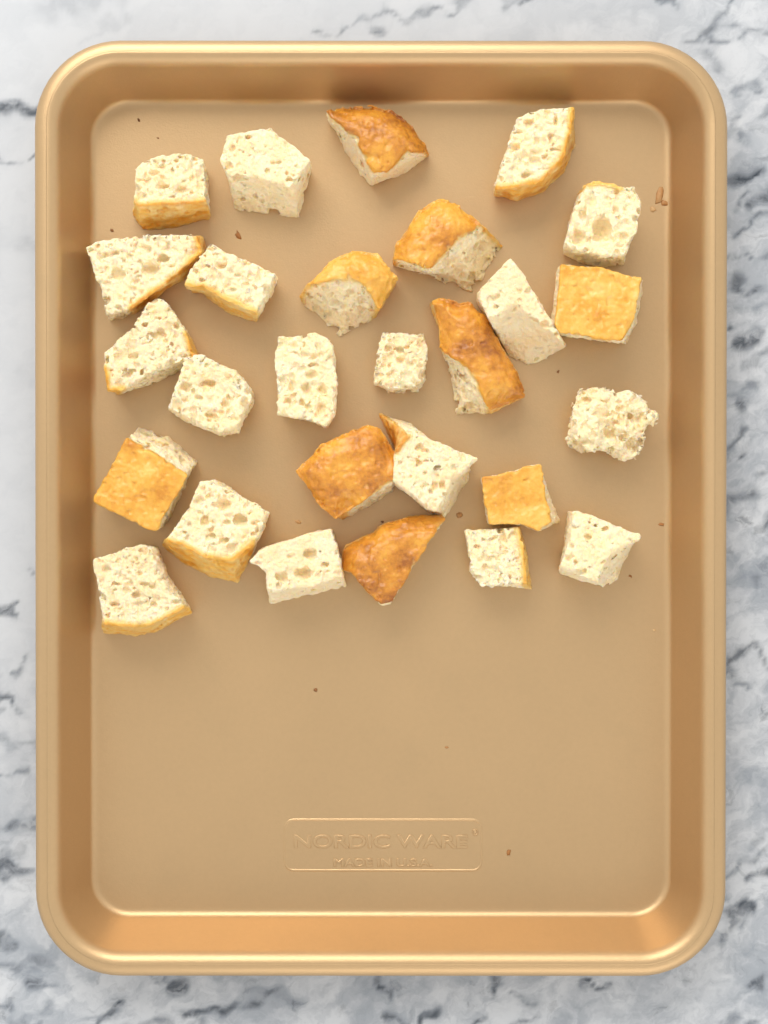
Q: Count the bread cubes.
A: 27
